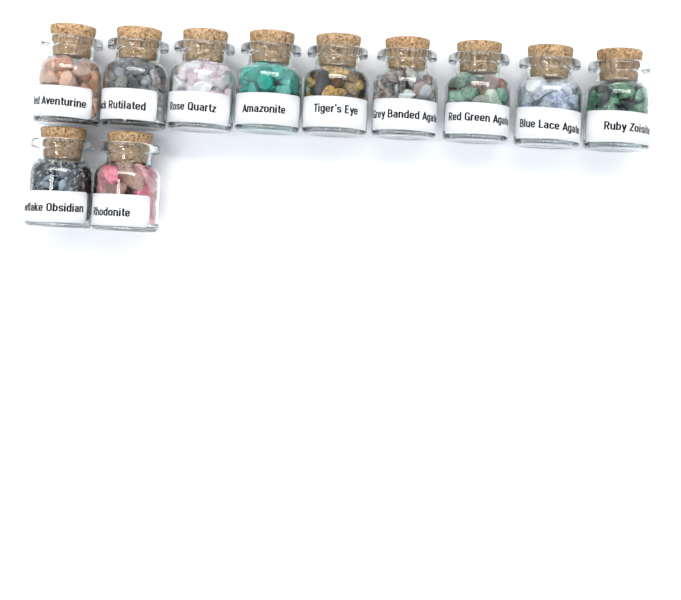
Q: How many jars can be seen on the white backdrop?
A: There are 11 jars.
